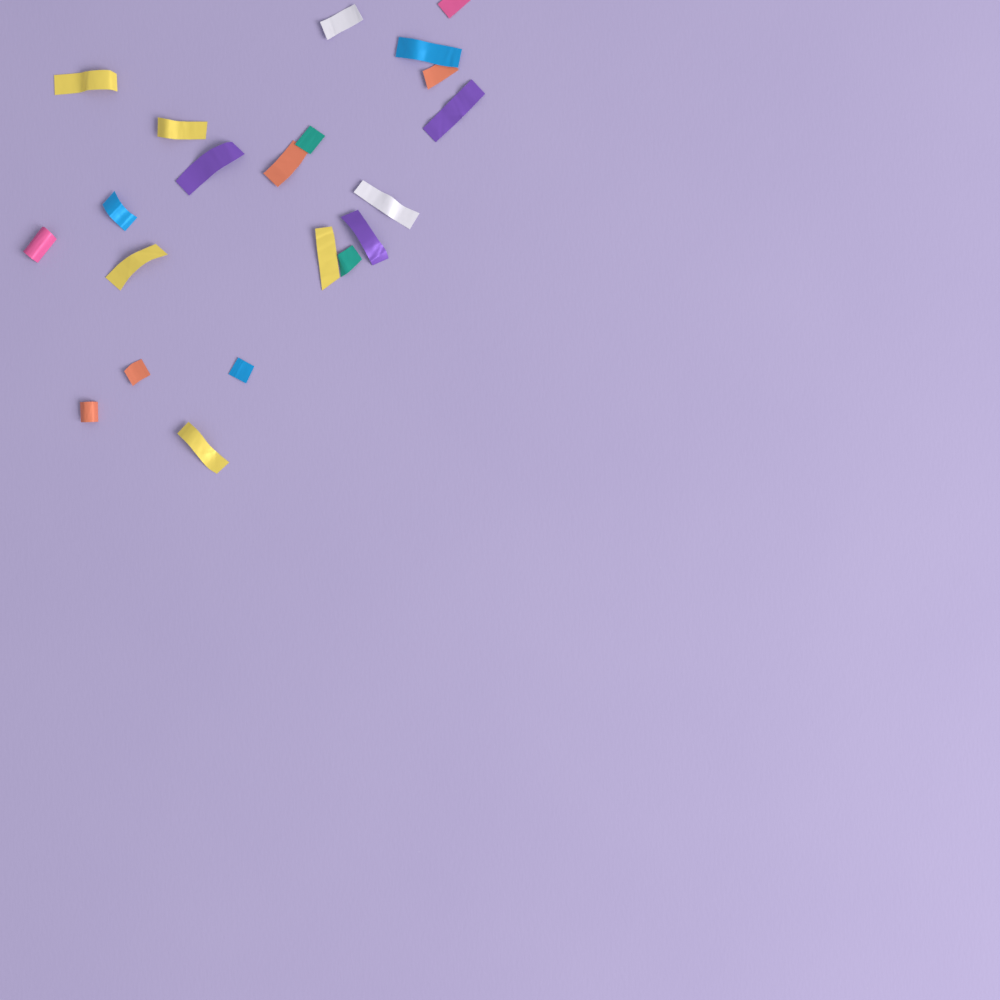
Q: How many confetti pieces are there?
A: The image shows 21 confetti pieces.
